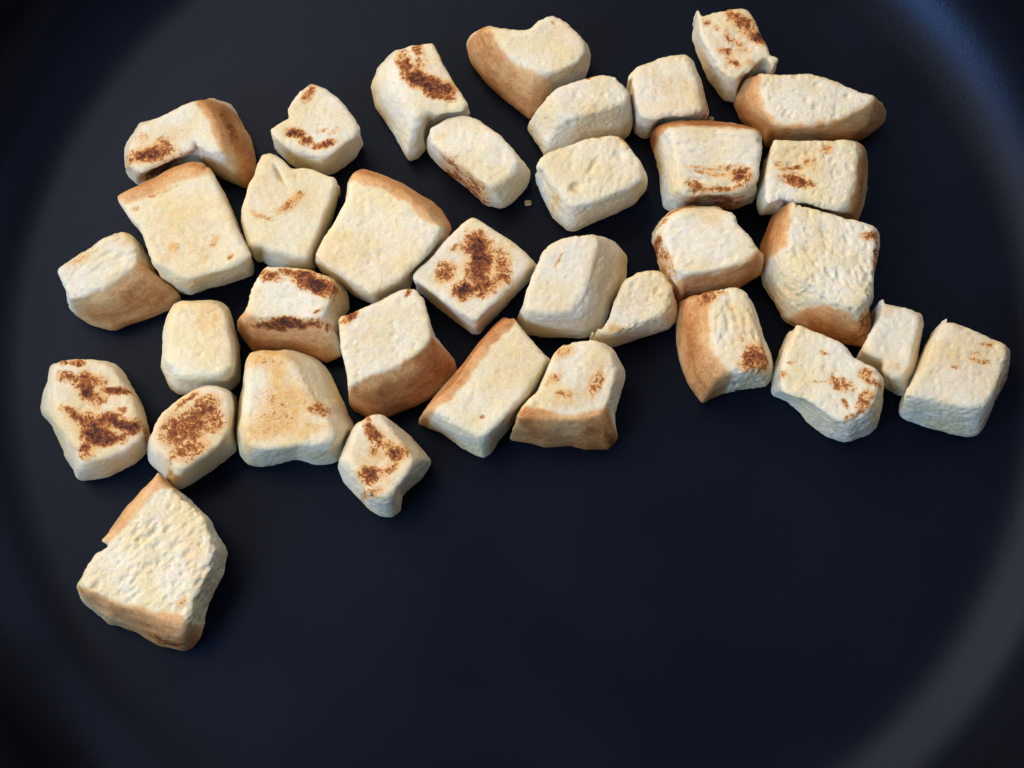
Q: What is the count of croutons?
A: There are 35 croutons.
